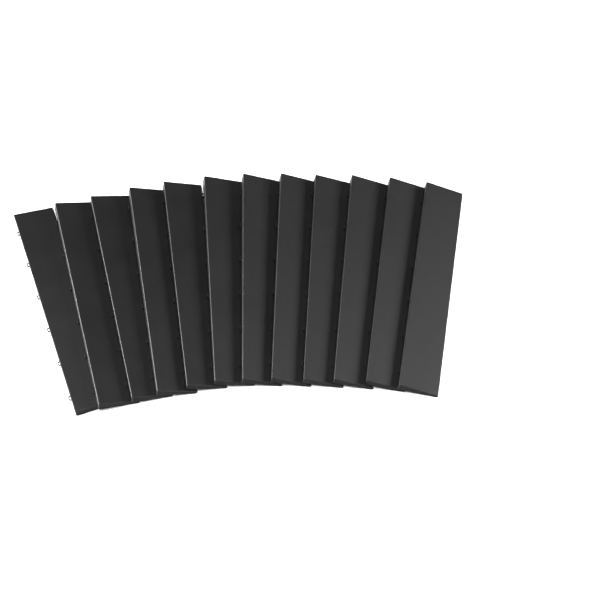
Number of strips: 12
